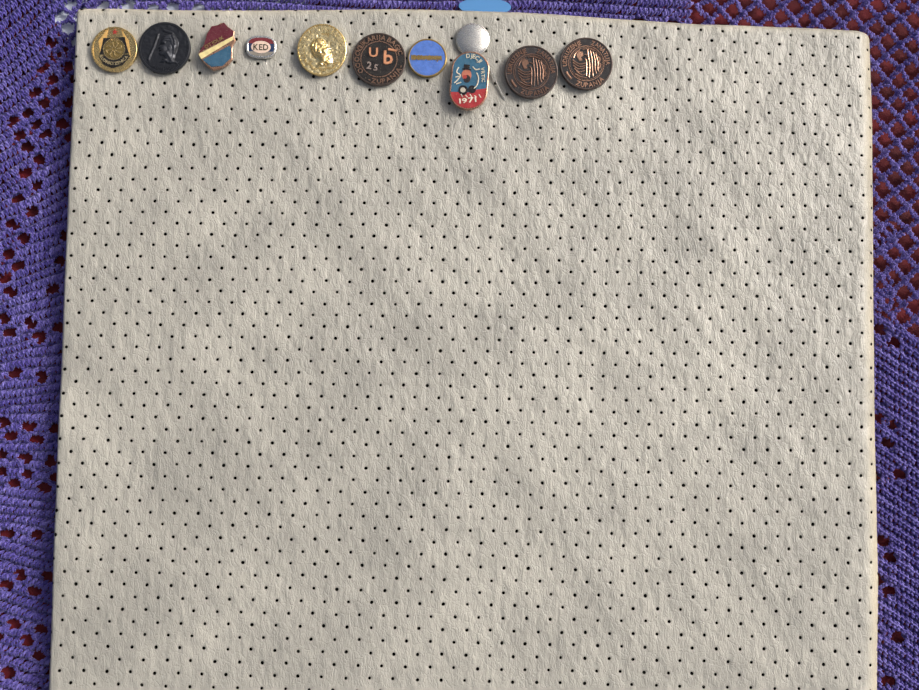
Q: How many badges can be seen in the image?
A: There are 11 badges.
